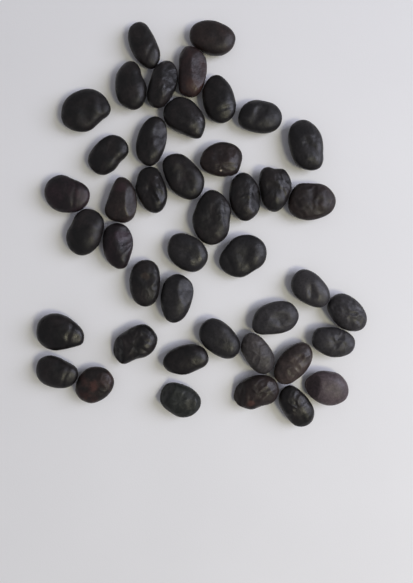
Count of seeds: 43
